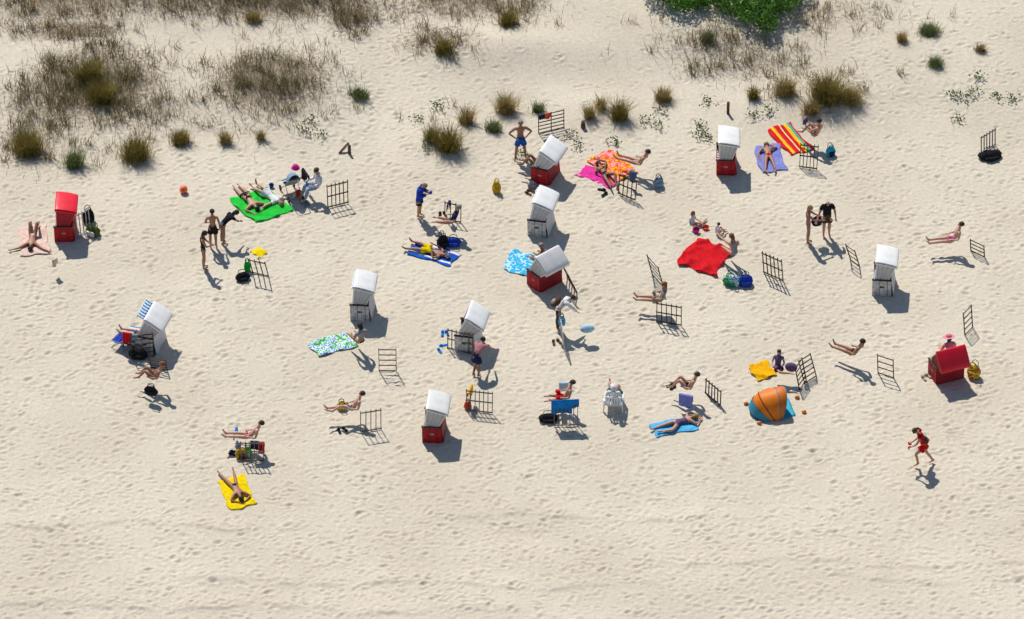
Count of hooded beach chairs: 11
